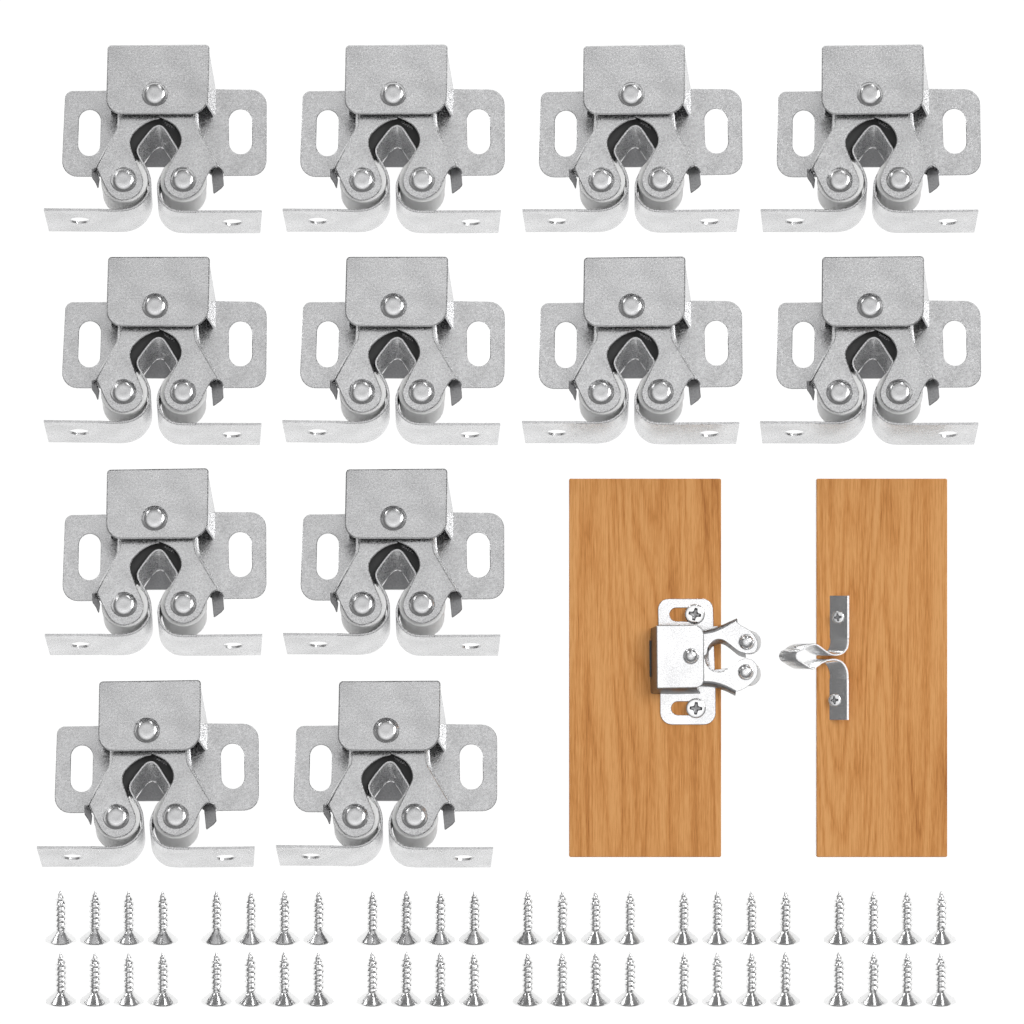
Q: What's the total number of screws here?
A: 52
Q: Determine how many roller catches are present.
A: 13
